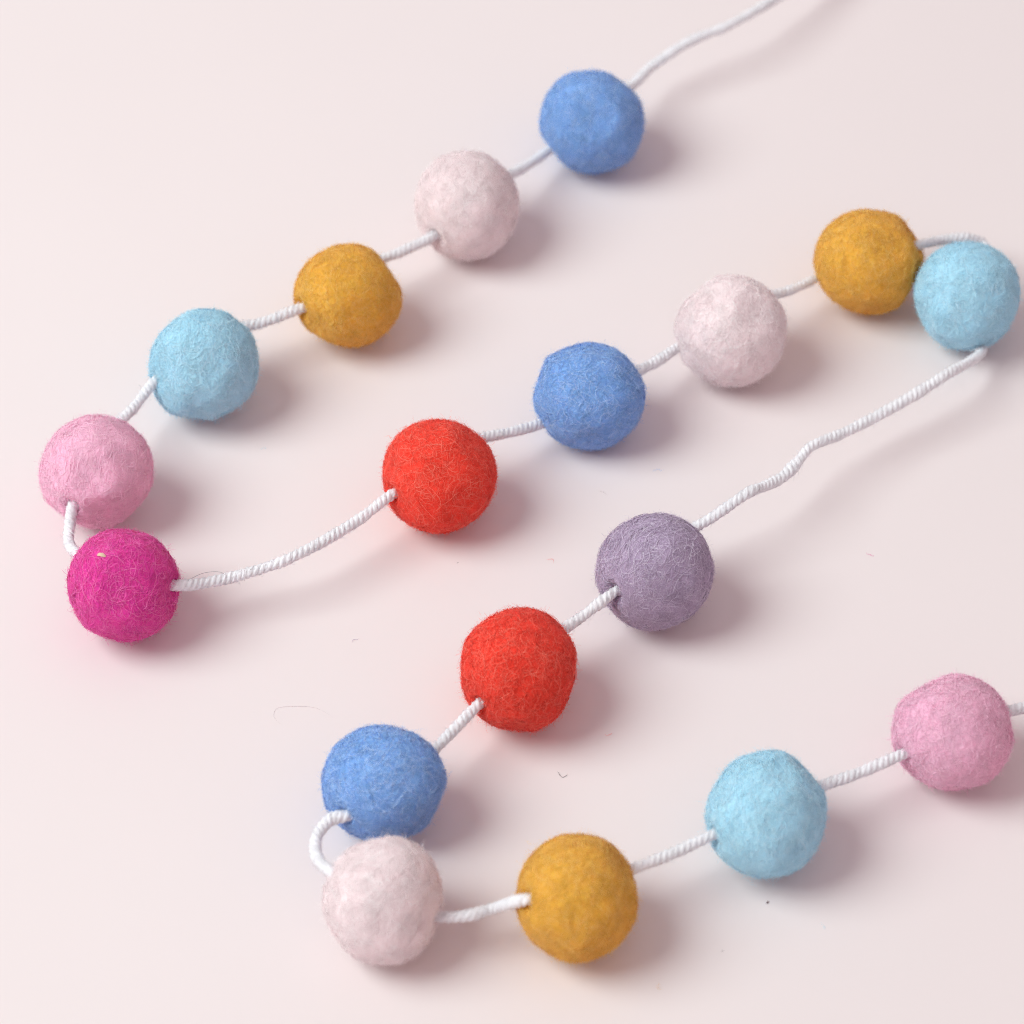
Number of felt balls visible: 18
